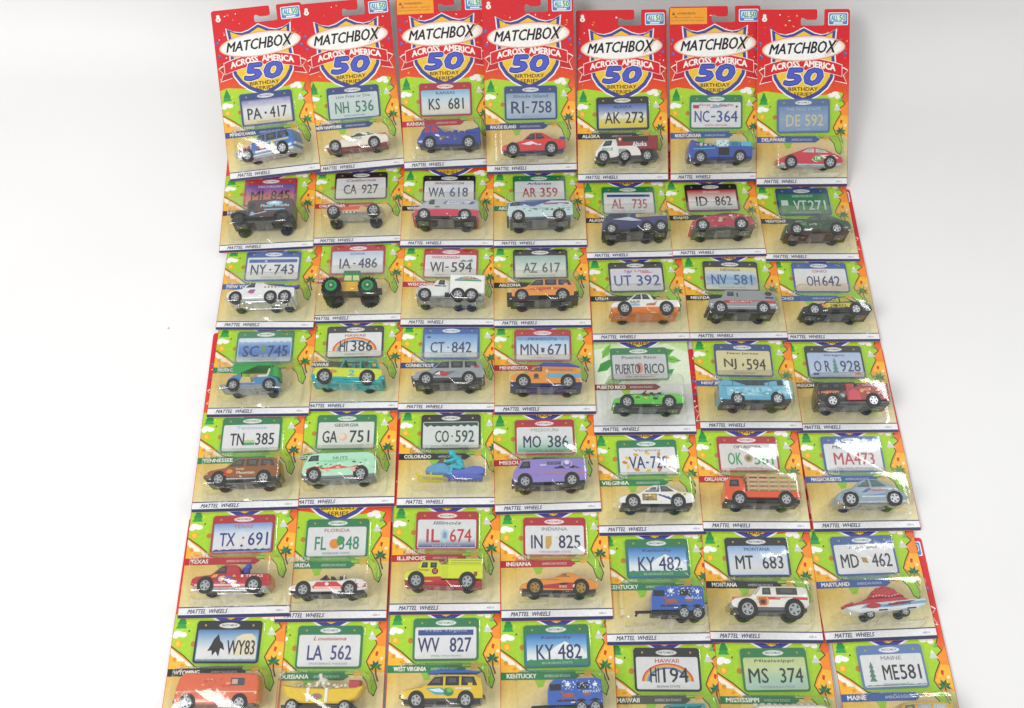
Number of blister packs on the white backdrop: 49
